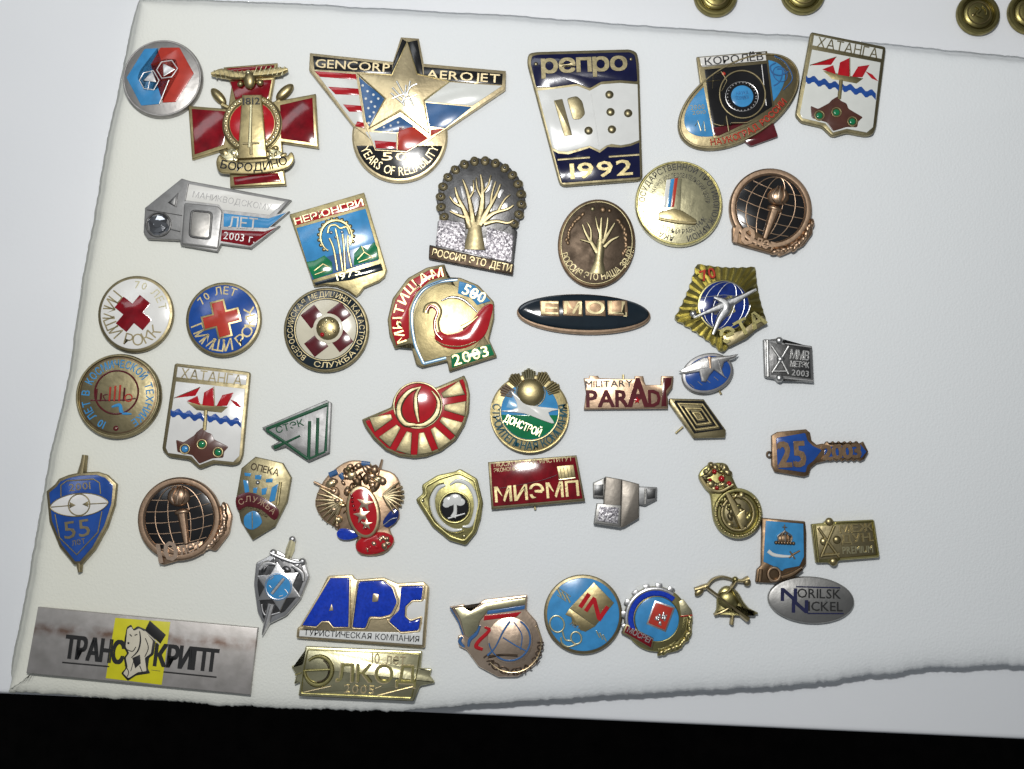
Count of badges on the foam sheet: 47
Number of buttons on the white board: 4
